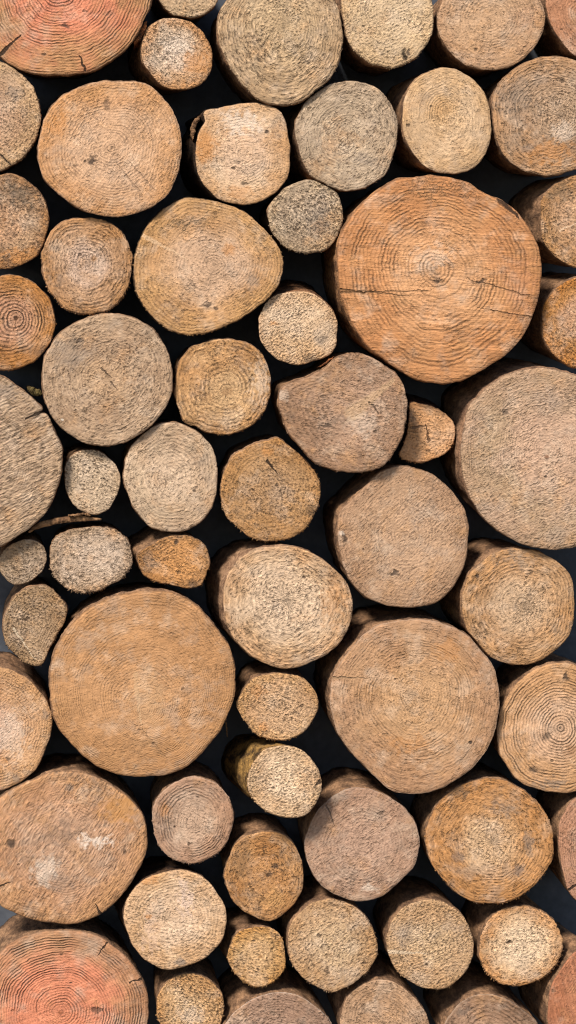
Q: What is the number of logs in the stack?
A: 61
